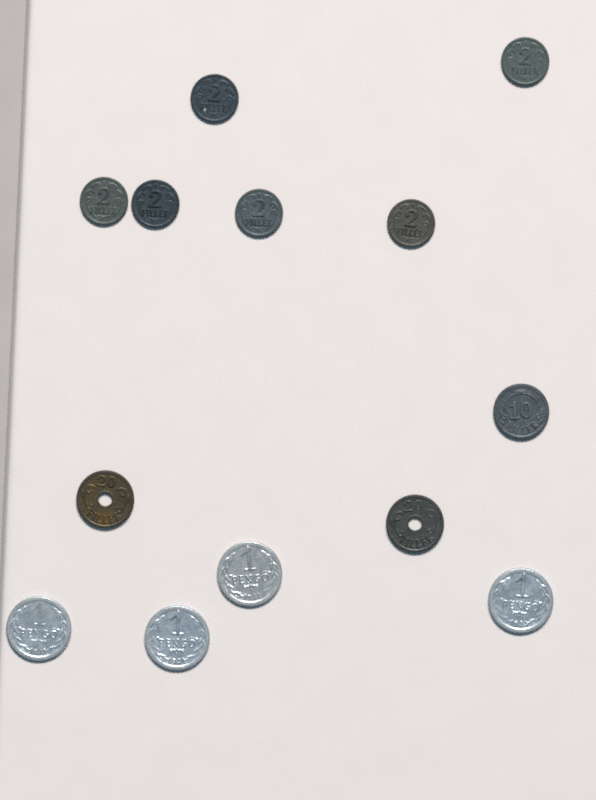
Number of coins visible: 13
